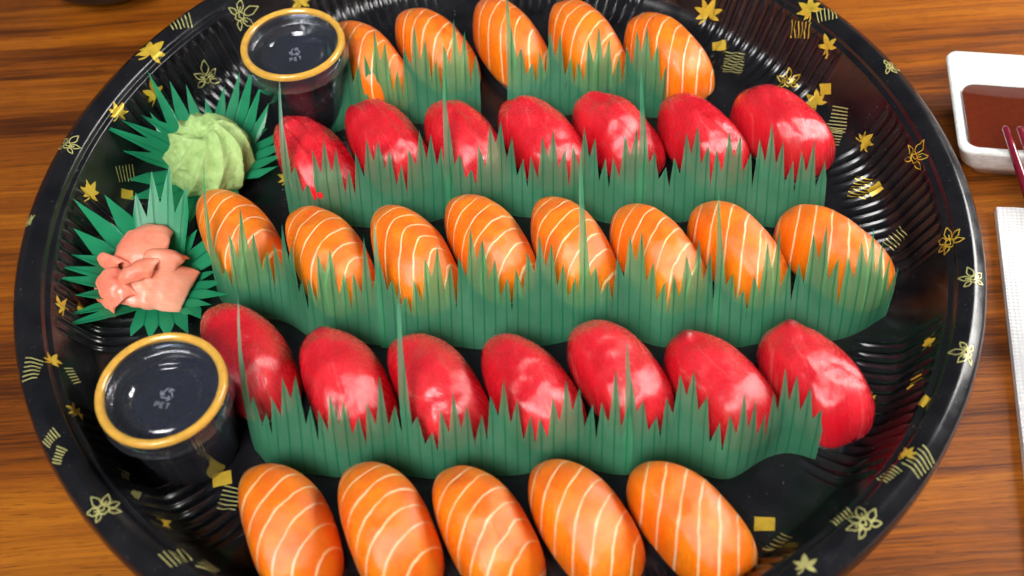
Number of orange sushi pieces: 18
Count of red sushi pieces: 14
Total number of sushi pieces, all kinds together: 32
